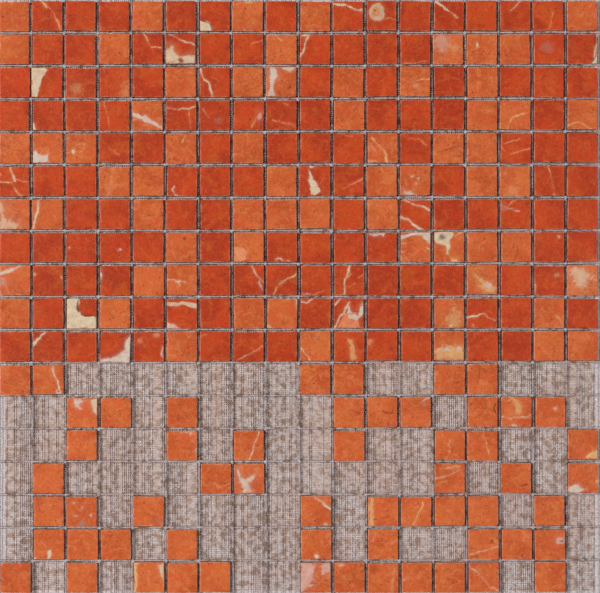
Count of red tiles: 132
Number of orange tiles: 124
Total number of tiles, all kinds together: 256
